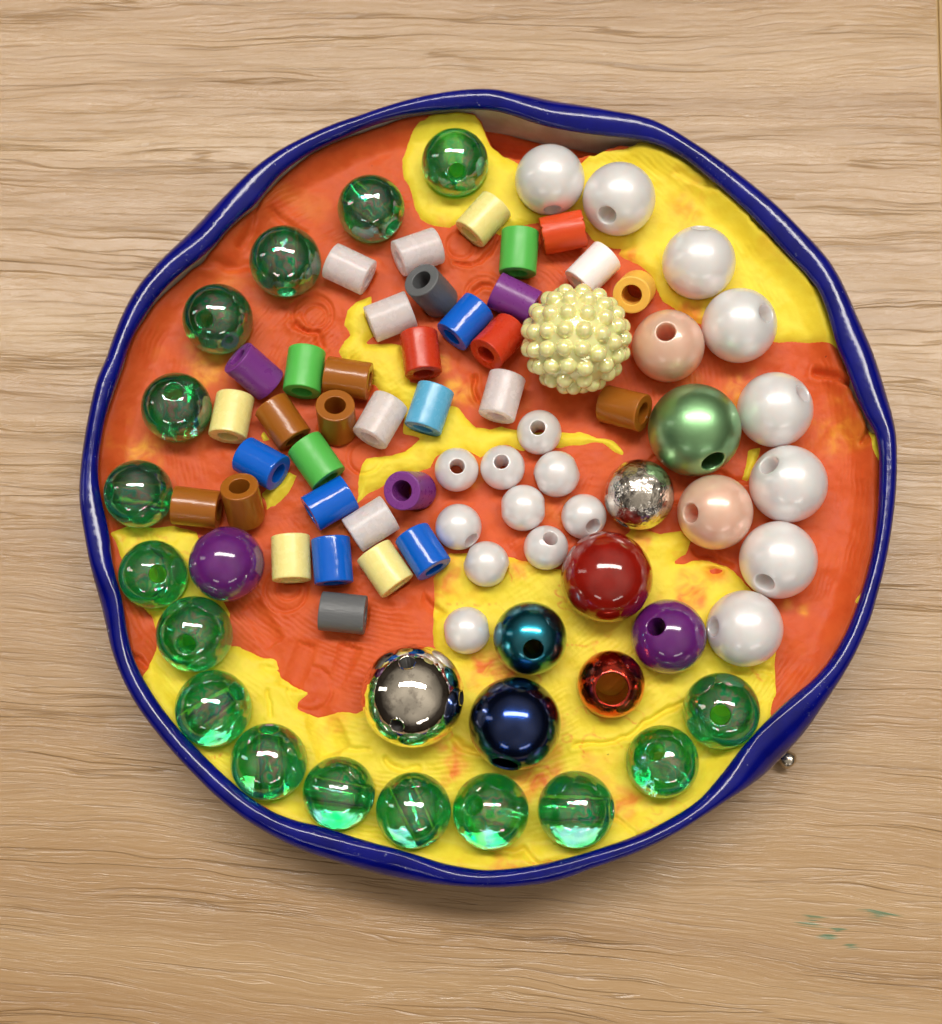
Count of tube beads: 35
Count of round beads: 46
